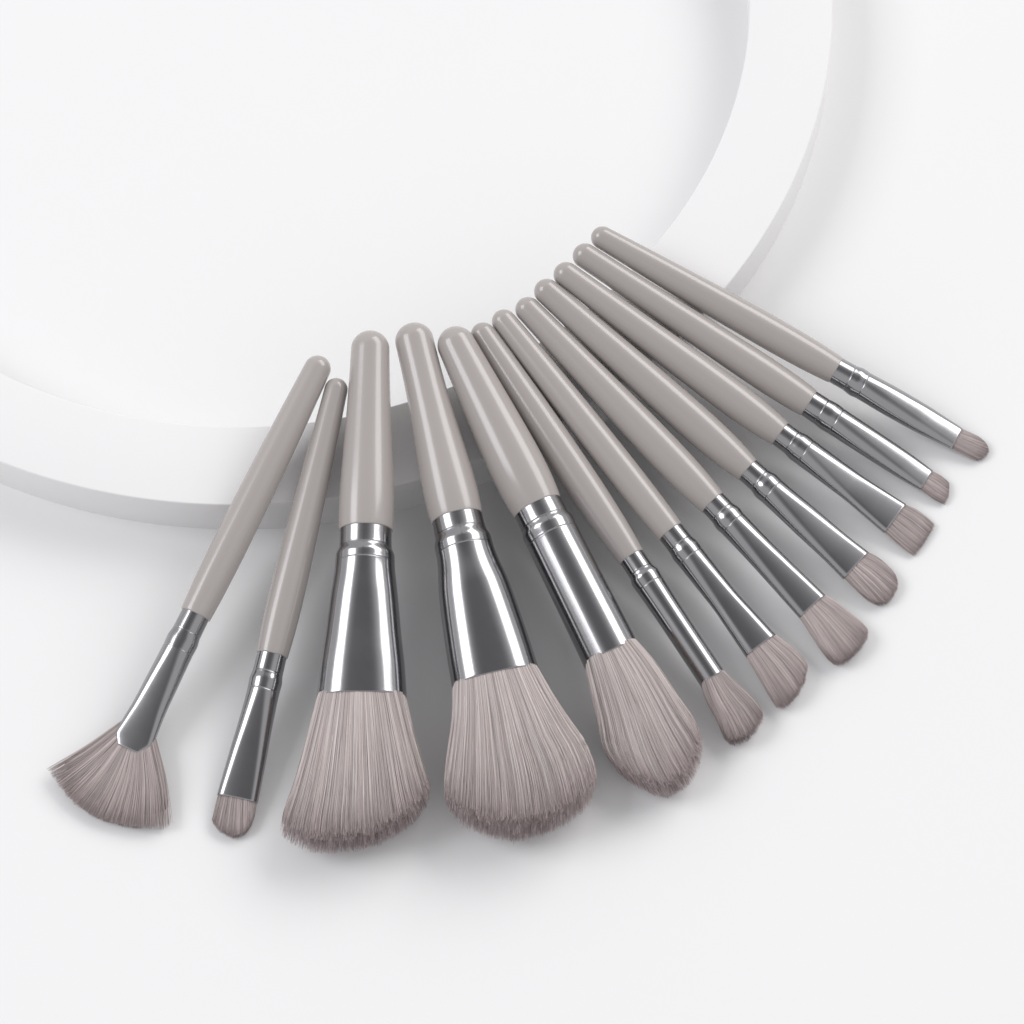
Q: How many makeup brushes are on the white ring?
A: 12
